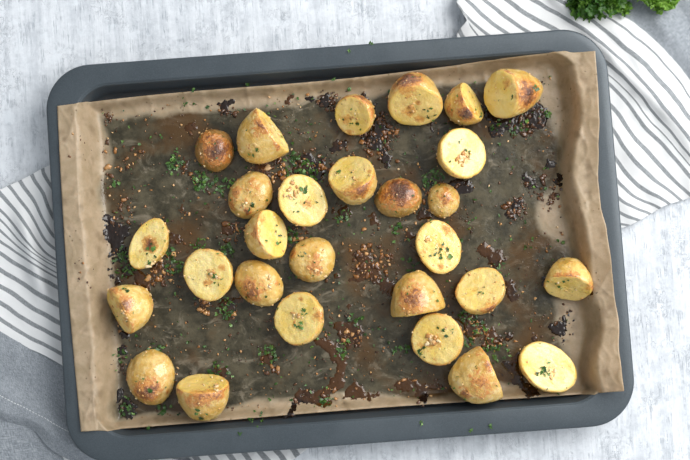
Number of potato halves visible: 28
